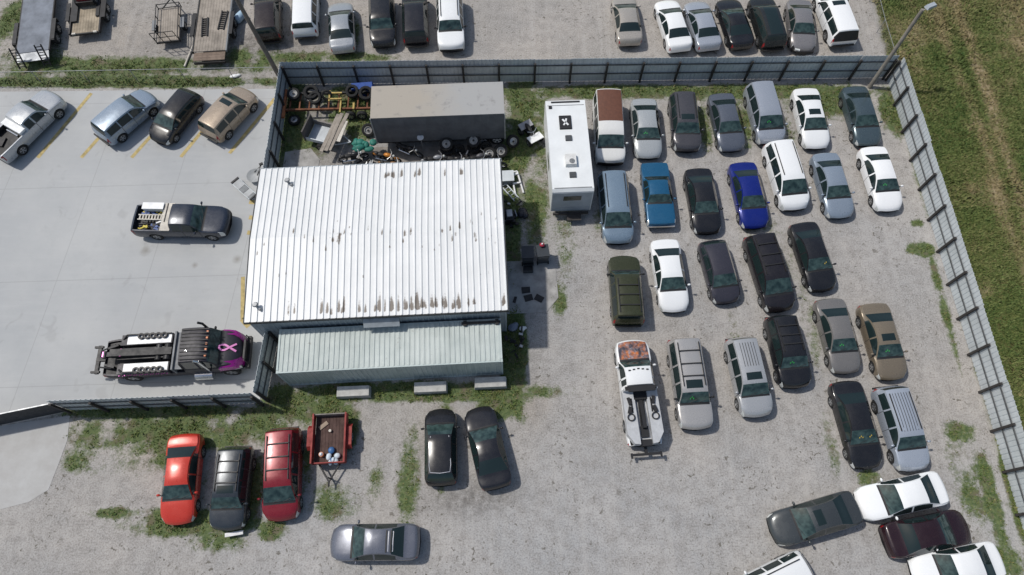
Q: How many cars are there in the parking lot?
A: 53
